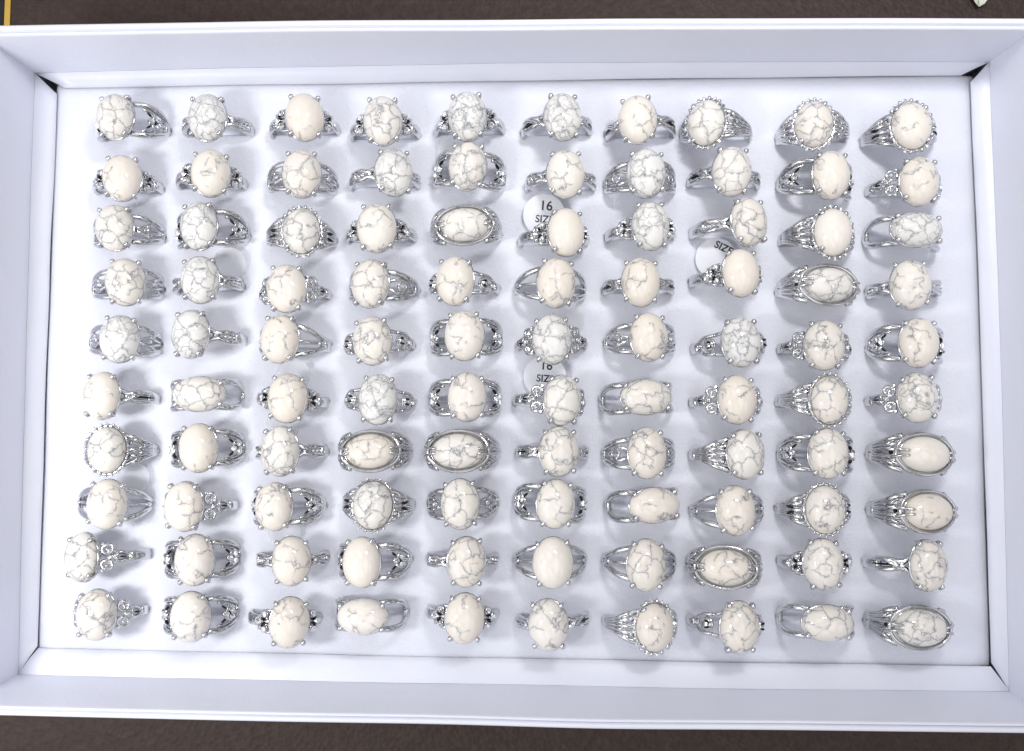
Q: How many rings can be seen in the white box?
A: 100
